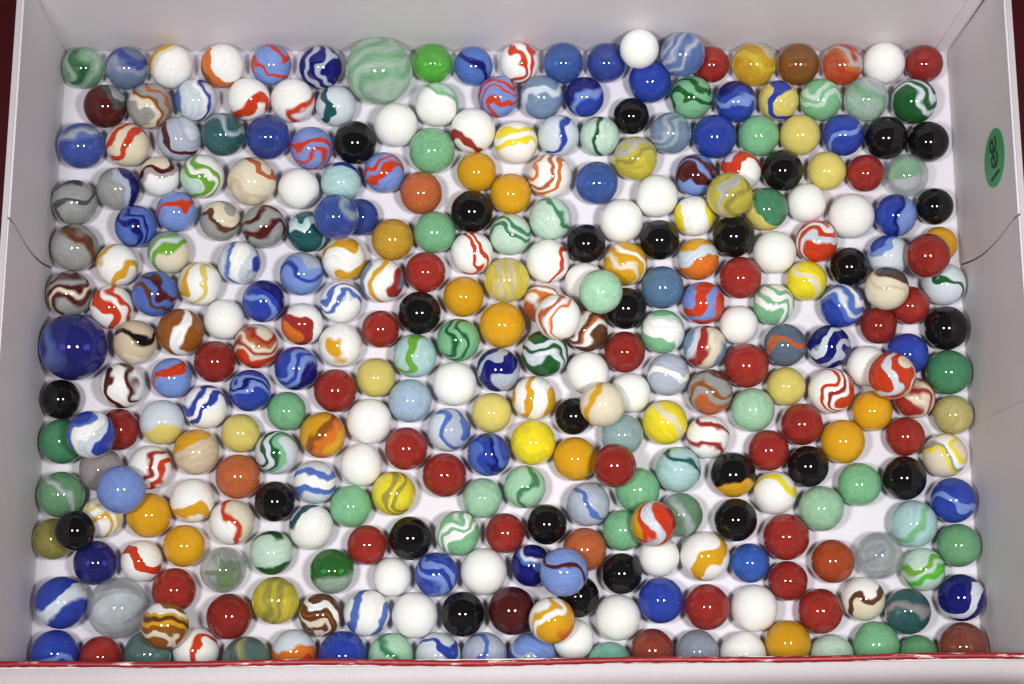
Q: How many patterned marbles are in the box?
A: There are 175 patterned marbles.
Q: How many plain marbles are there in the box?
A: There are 148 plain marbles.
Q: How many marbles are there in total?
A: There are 323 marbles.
